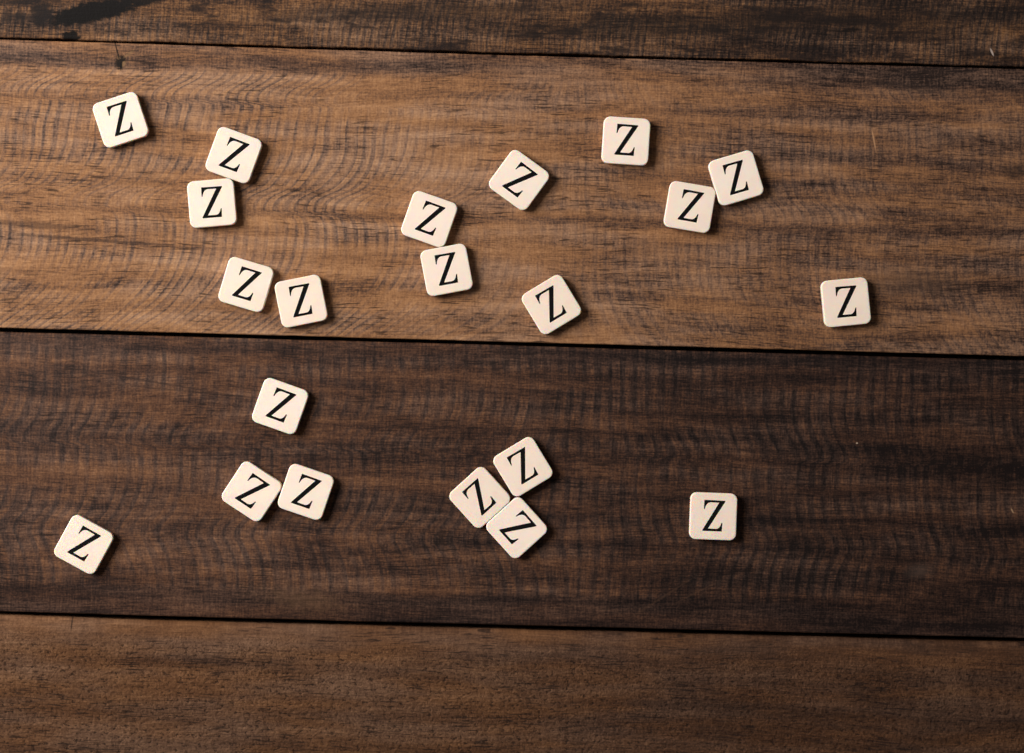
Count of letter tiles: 21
